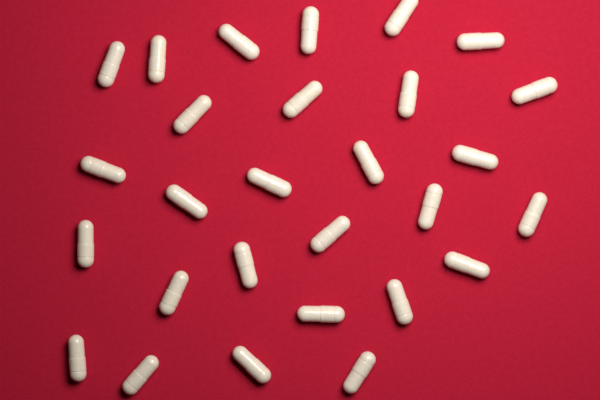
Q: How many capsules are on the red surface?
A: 28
